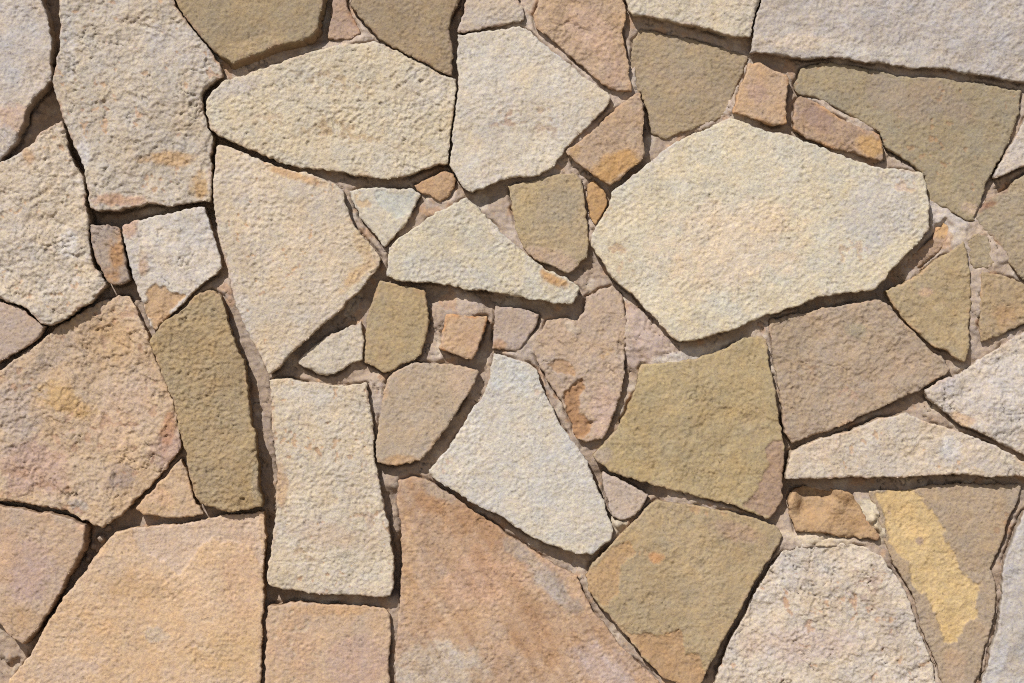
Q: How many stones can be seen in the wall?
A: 58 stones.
